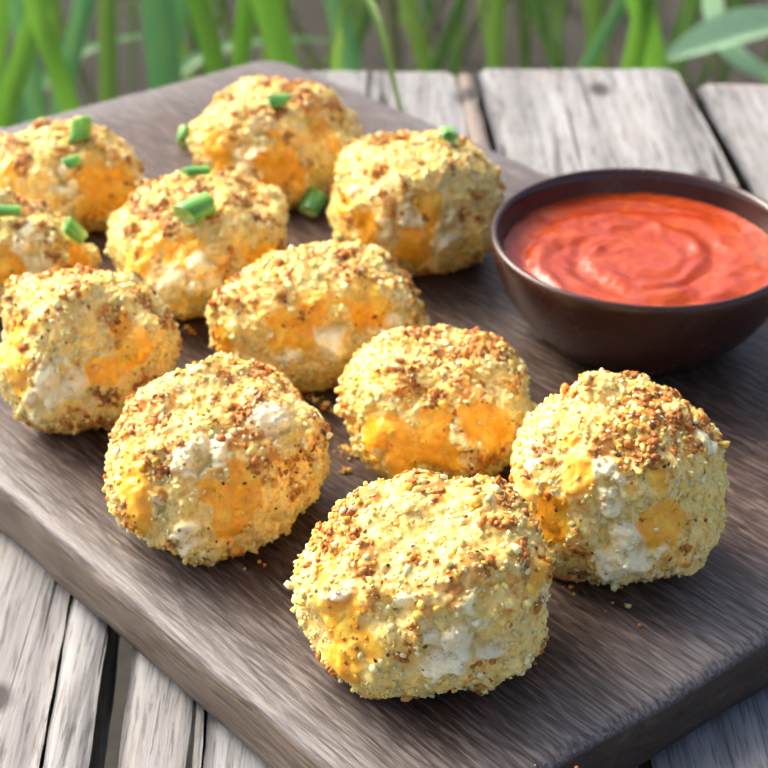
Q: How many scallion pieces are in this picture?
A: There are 10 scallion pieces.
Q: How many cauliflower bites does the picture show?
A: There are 11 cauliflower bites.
